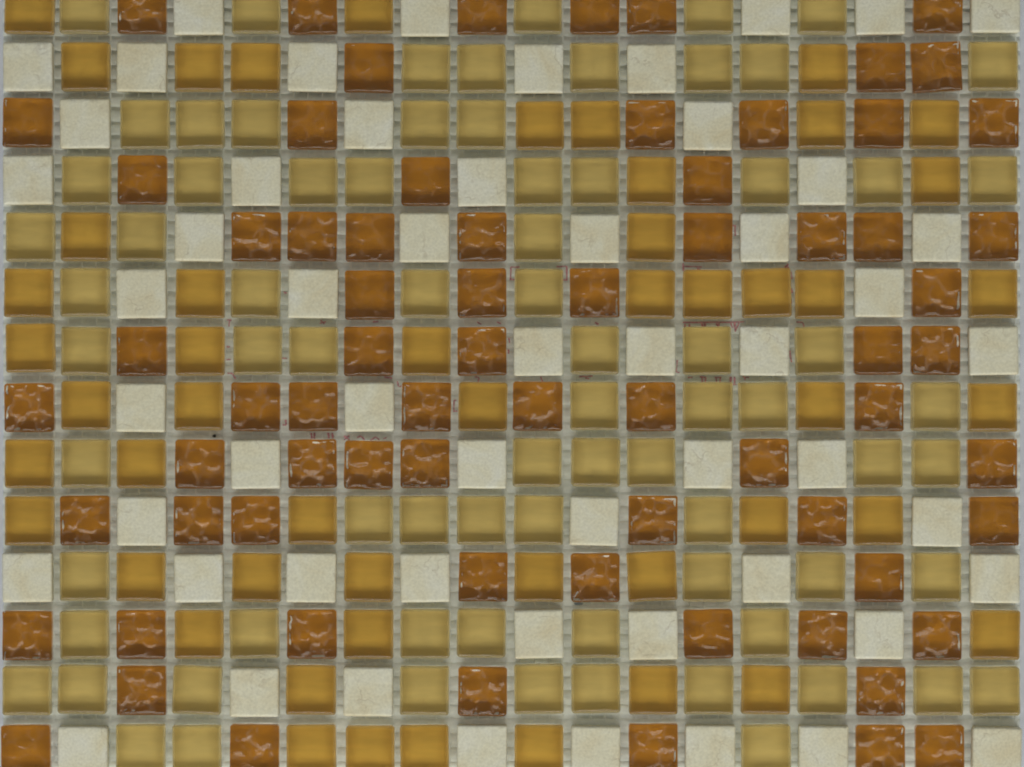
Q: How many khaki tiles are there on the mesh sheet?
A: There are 76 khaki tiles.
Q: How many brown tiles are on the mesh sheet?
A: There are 71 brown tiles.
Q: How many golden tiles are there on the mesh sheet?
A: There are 50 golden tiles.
